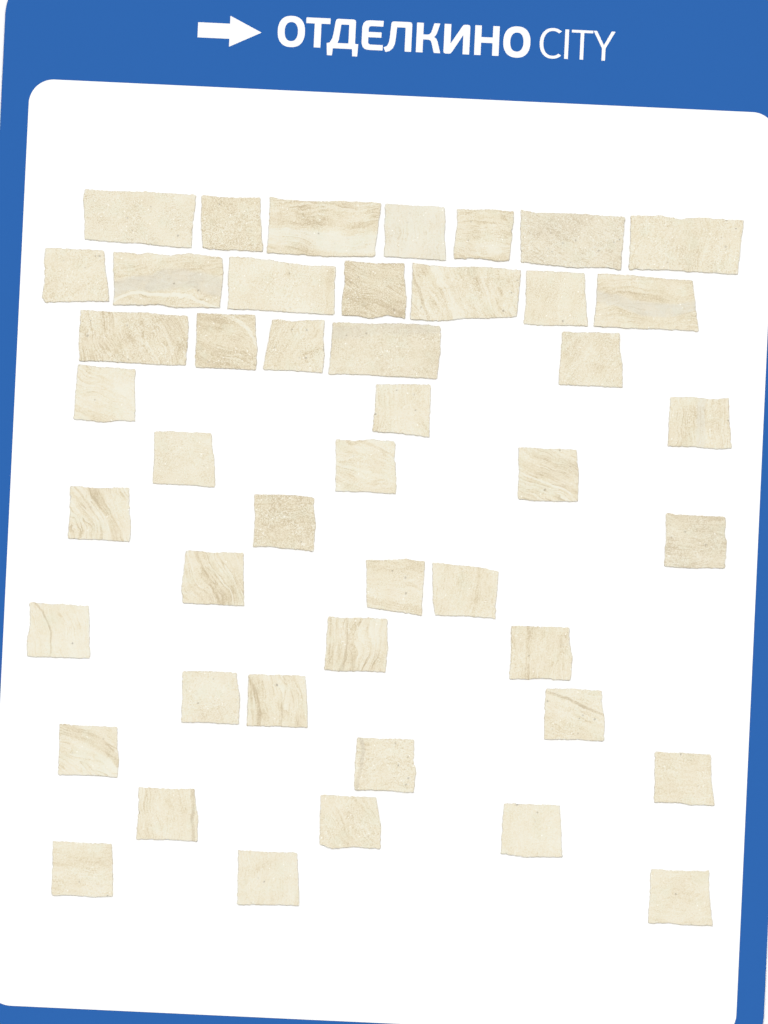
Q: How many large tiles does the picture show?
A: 10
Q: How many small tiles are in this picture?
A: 36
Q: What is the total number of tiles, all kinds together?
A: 46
